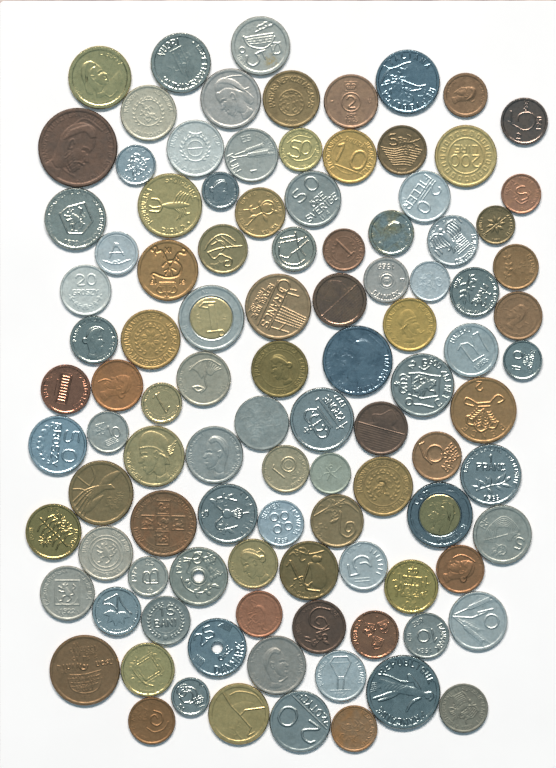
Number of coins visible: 103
